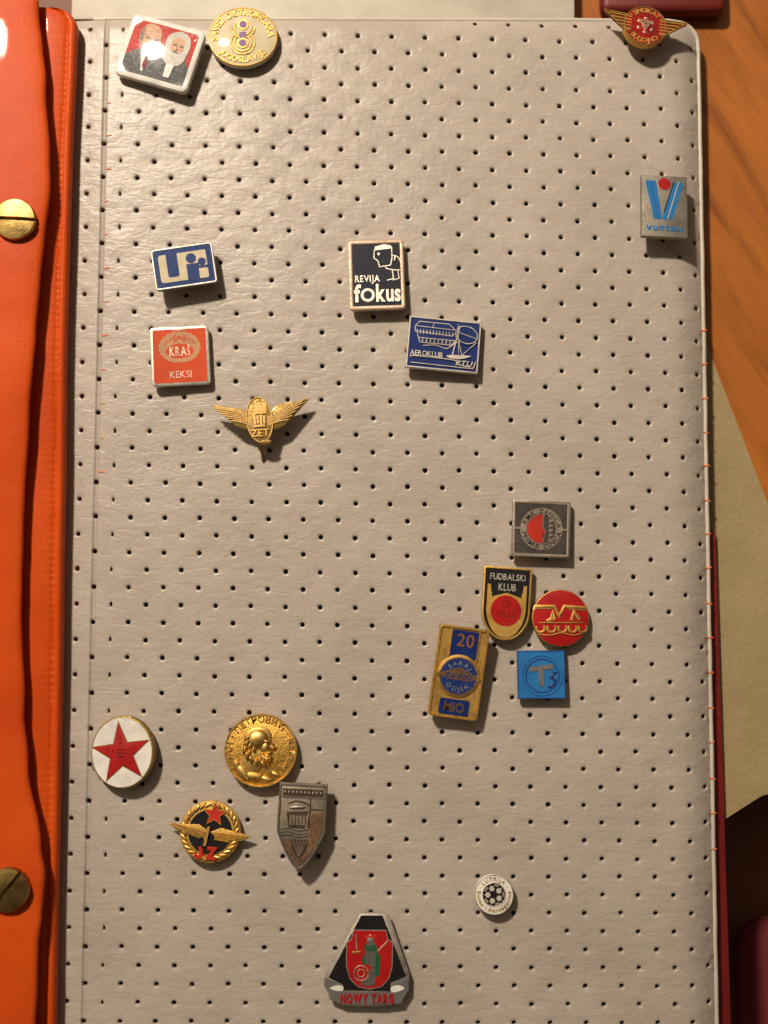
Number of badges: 20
